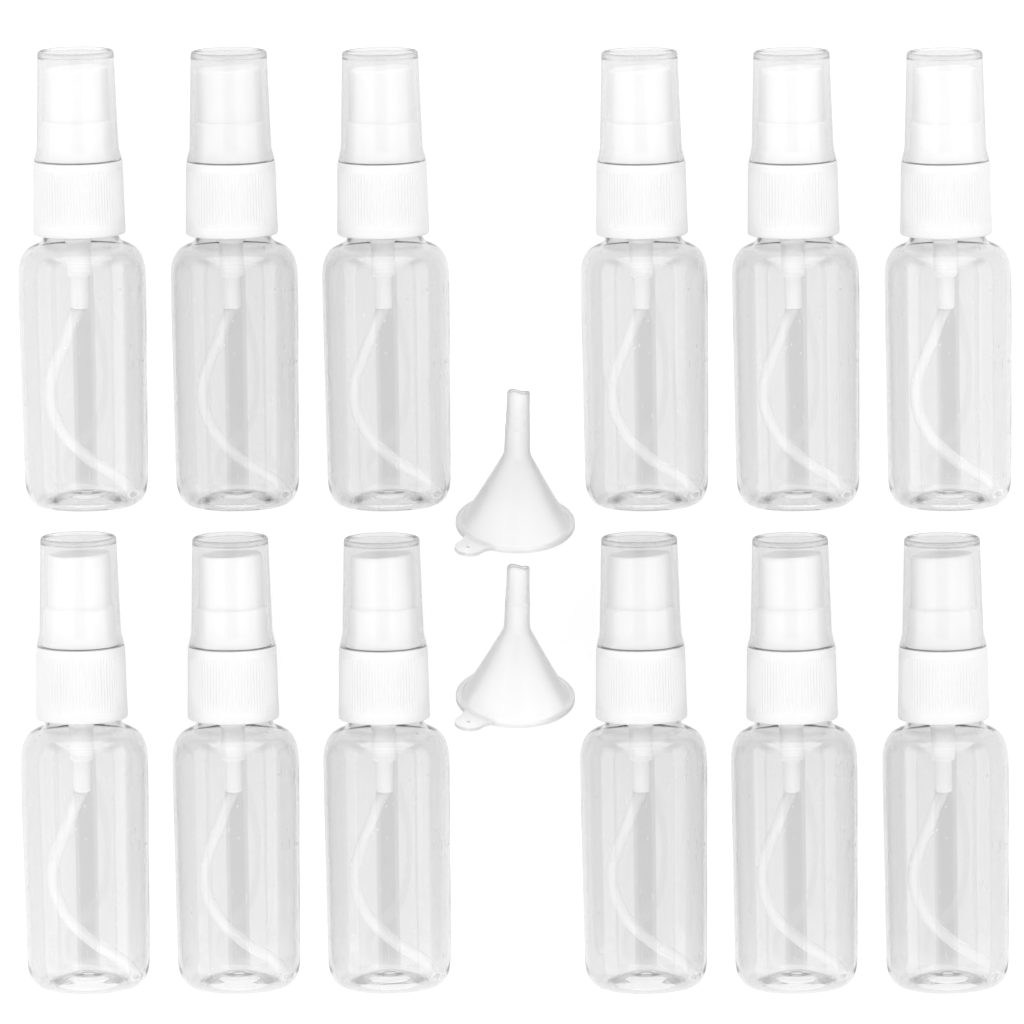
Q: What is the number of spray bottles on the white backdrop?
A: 12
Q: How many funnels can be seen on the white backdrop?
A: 2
